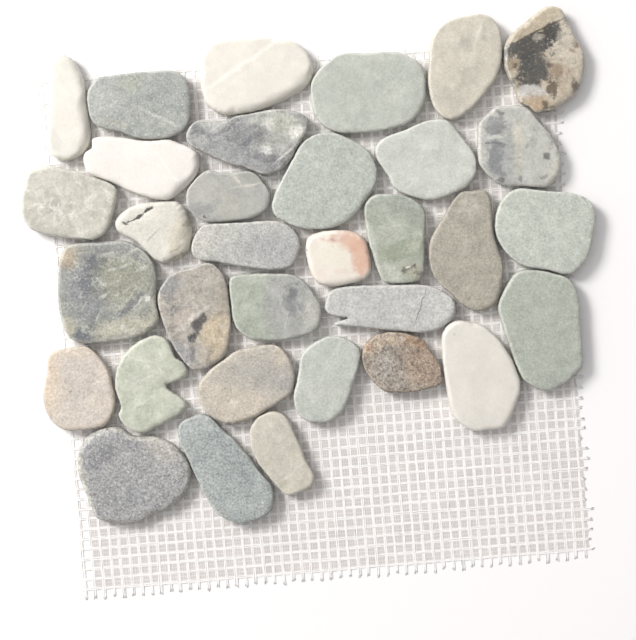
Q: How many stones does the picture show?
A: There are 33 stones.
